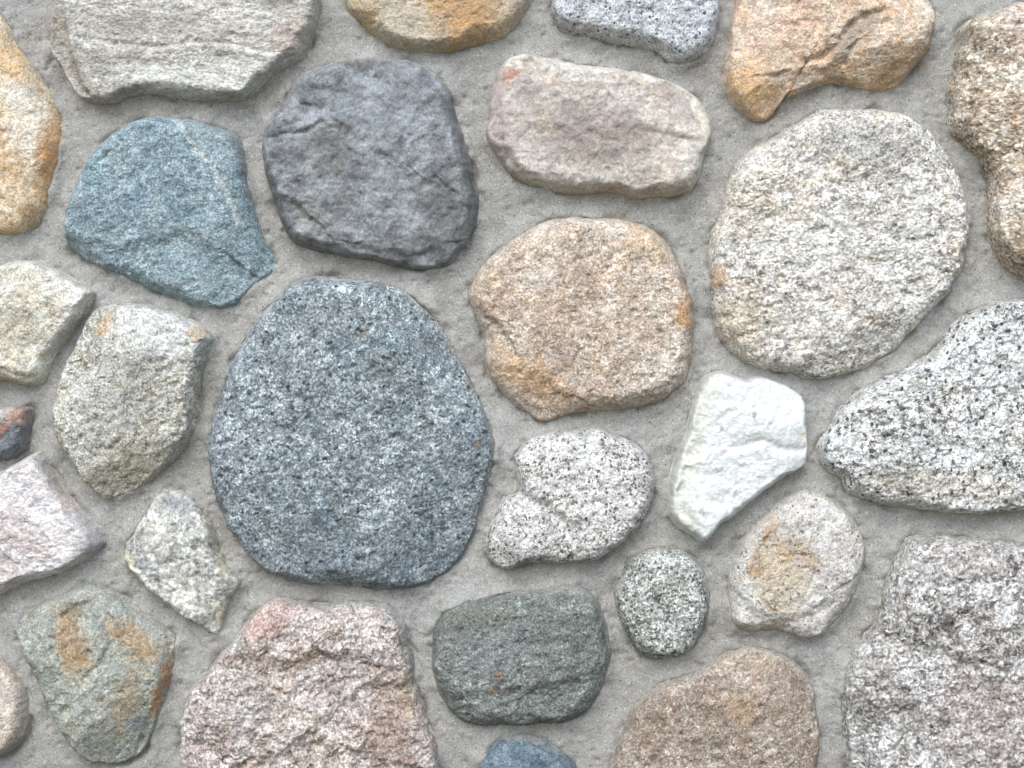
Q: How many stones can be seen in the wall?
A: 29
